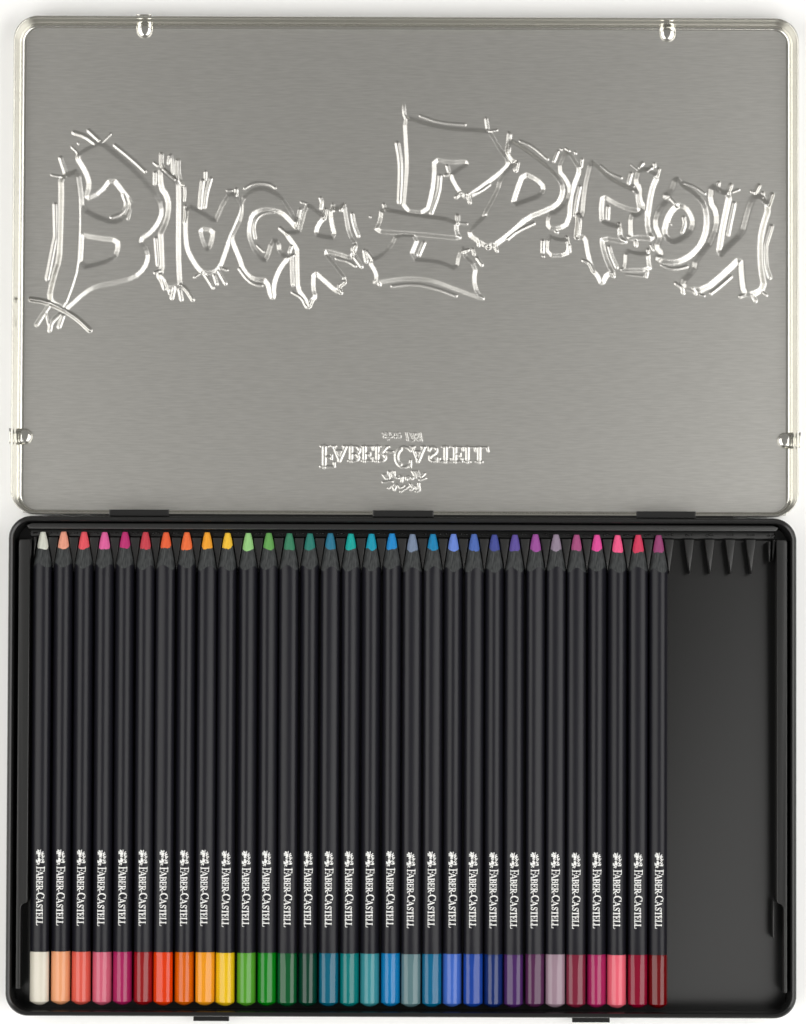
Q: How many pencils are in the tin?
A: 31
